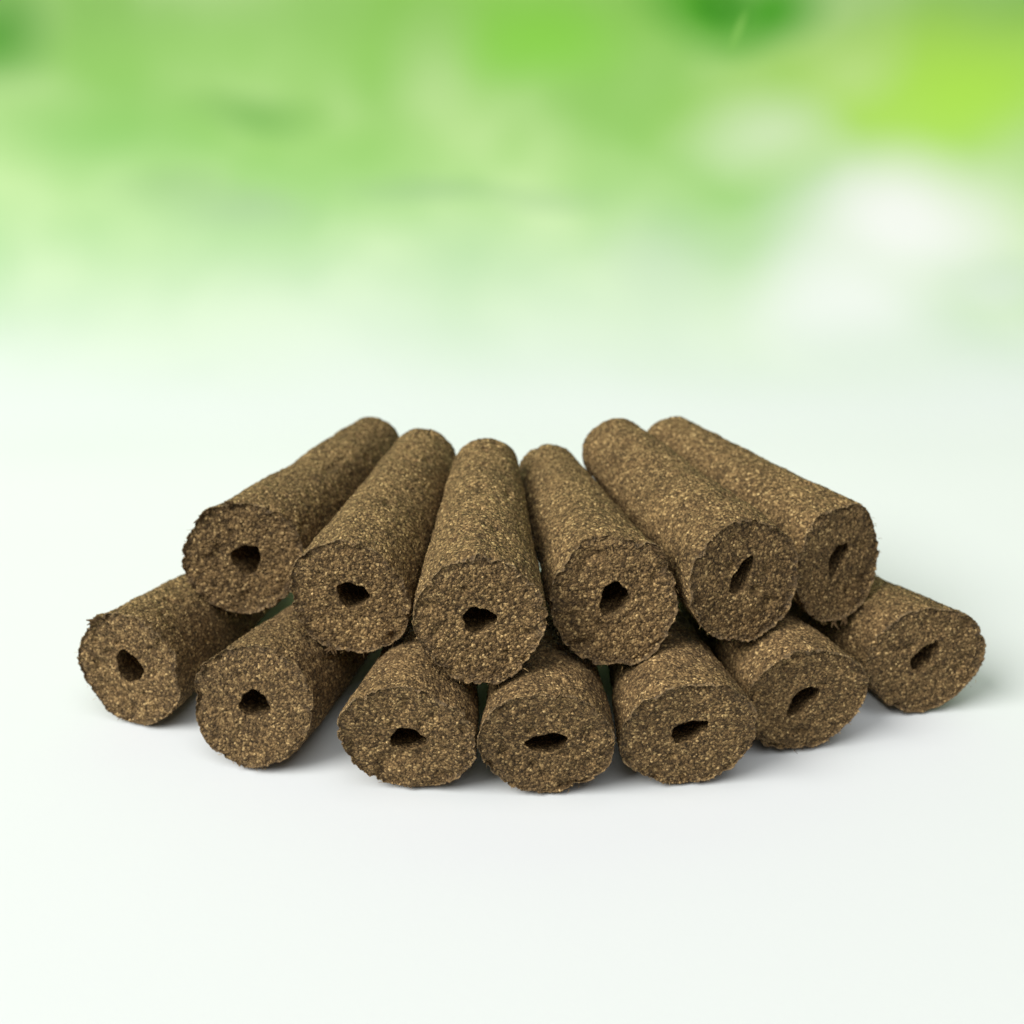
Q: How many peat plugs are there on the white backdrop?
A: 13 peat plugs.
